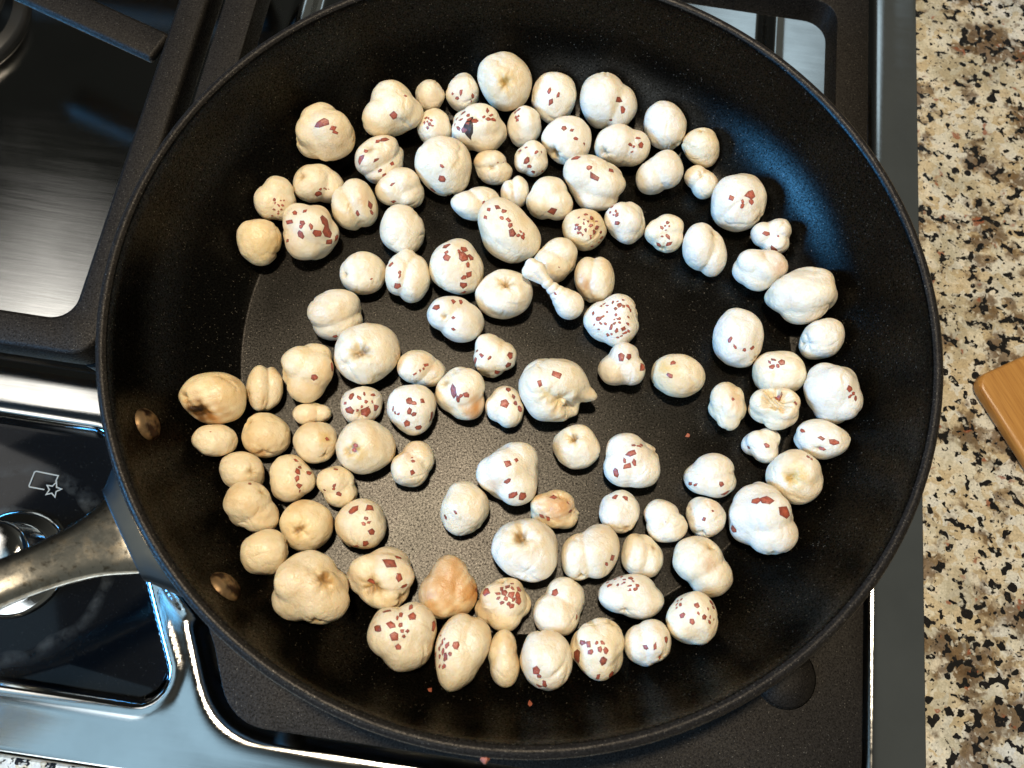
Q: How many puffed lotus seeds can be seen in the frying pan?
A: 112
